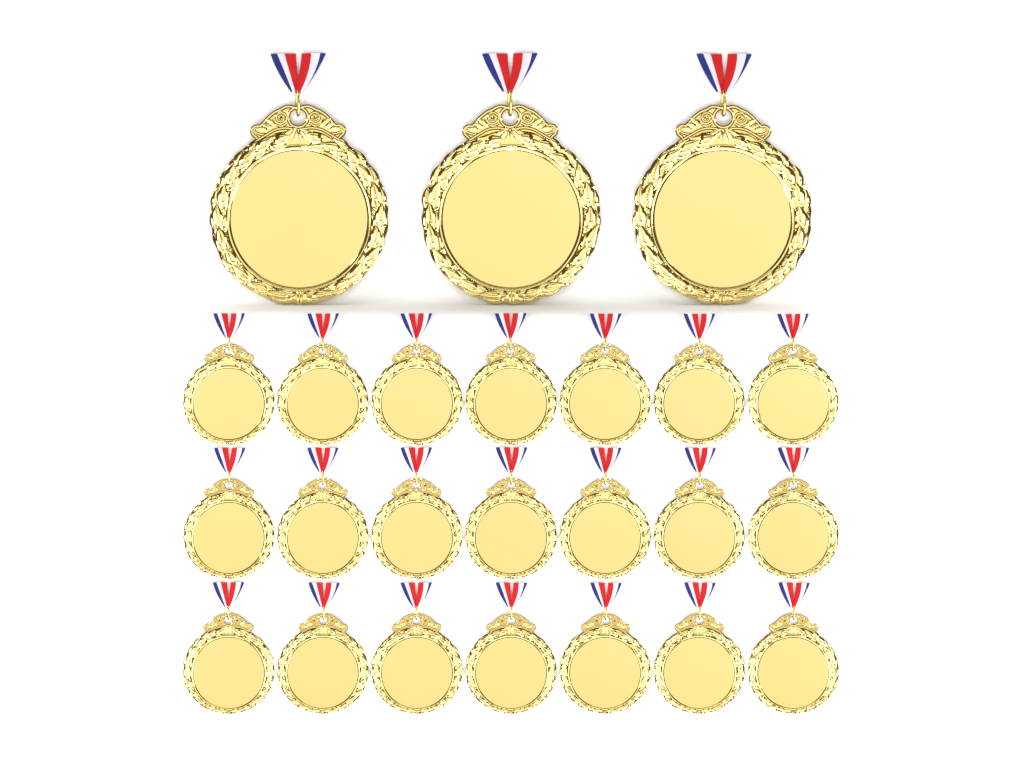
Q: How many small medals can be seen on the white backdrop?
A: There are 21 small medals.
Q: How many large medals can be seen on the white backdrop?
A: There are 3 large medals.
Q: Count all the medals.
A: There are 24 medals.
